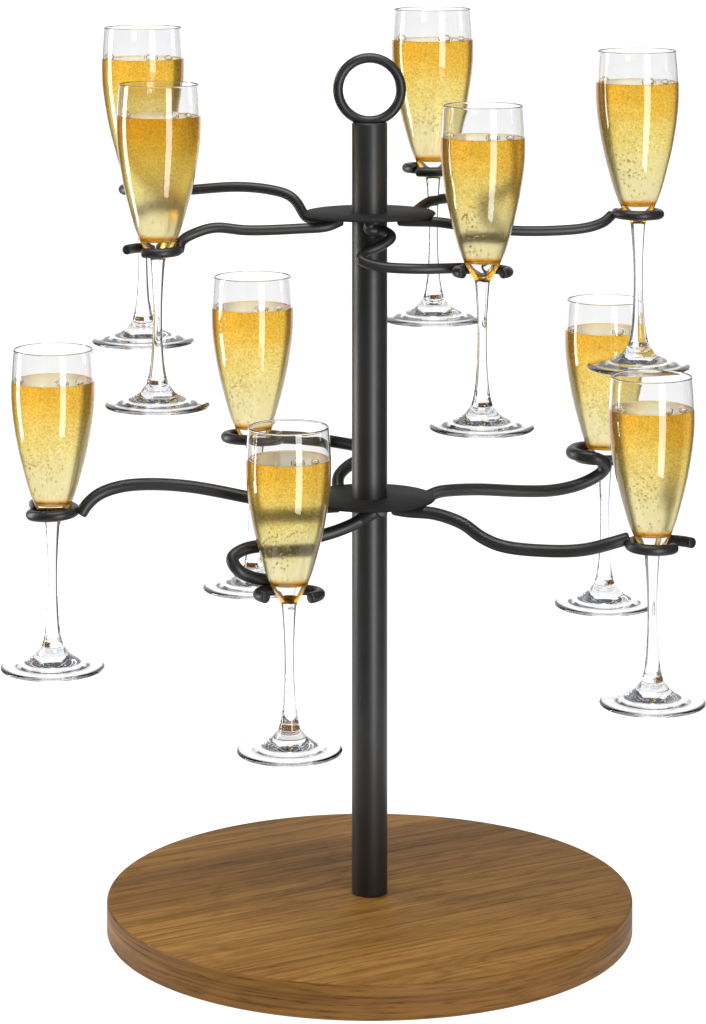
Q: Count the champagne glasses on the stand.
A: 10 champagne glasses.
